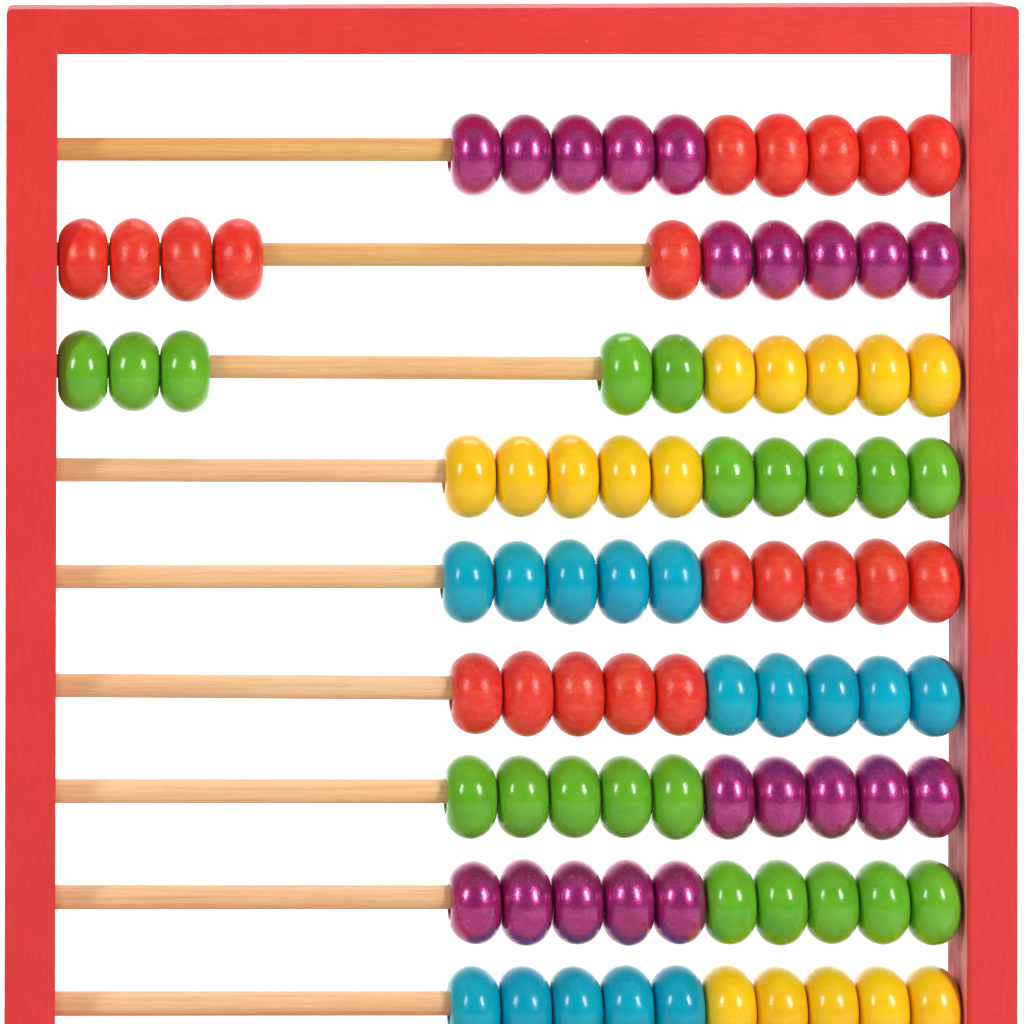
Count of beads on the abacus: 90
